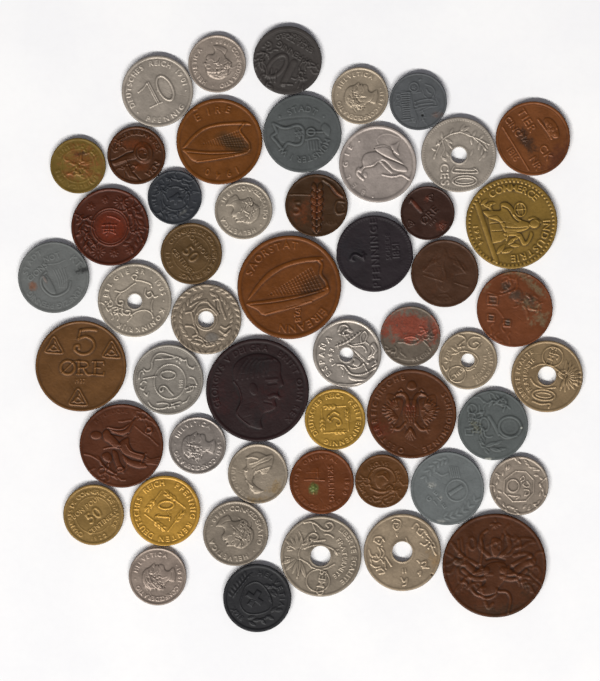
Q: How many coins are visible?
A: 51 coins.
